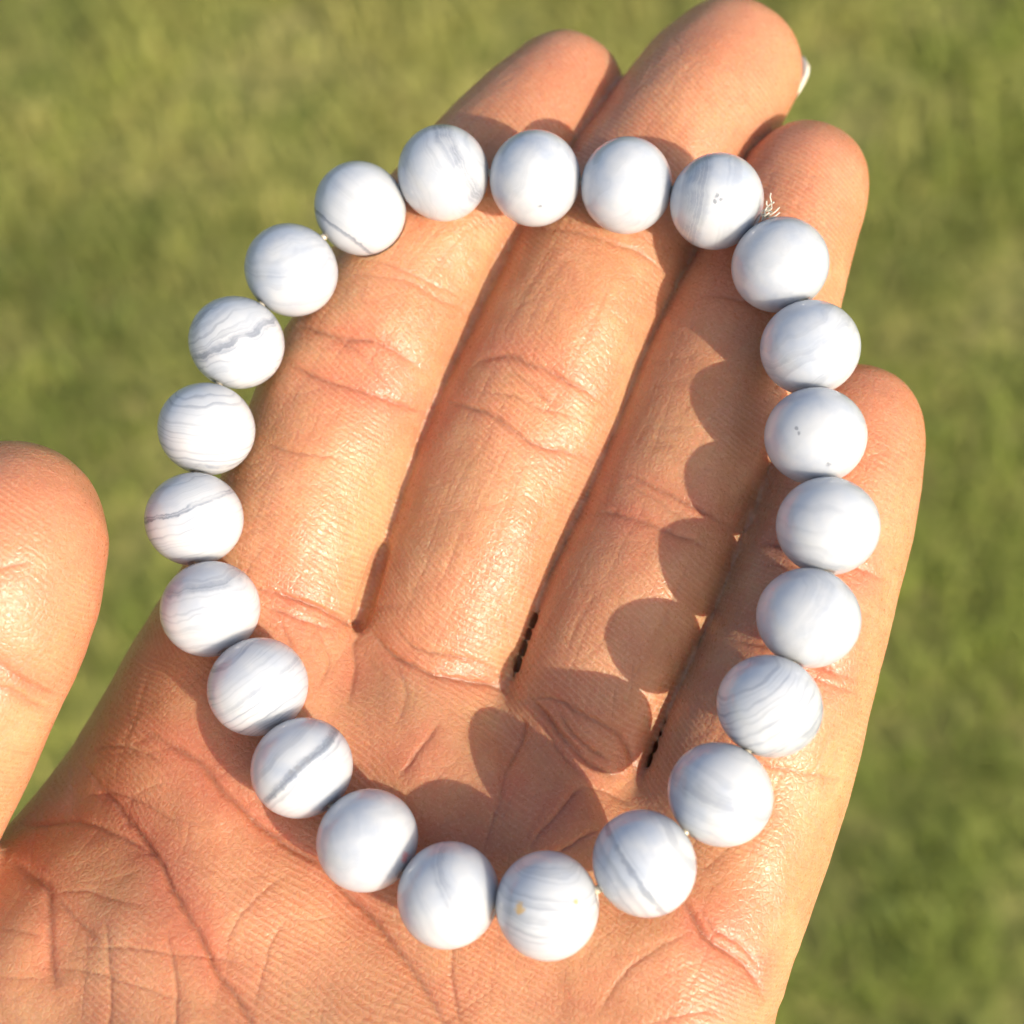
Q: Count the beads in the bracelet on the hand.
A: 23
